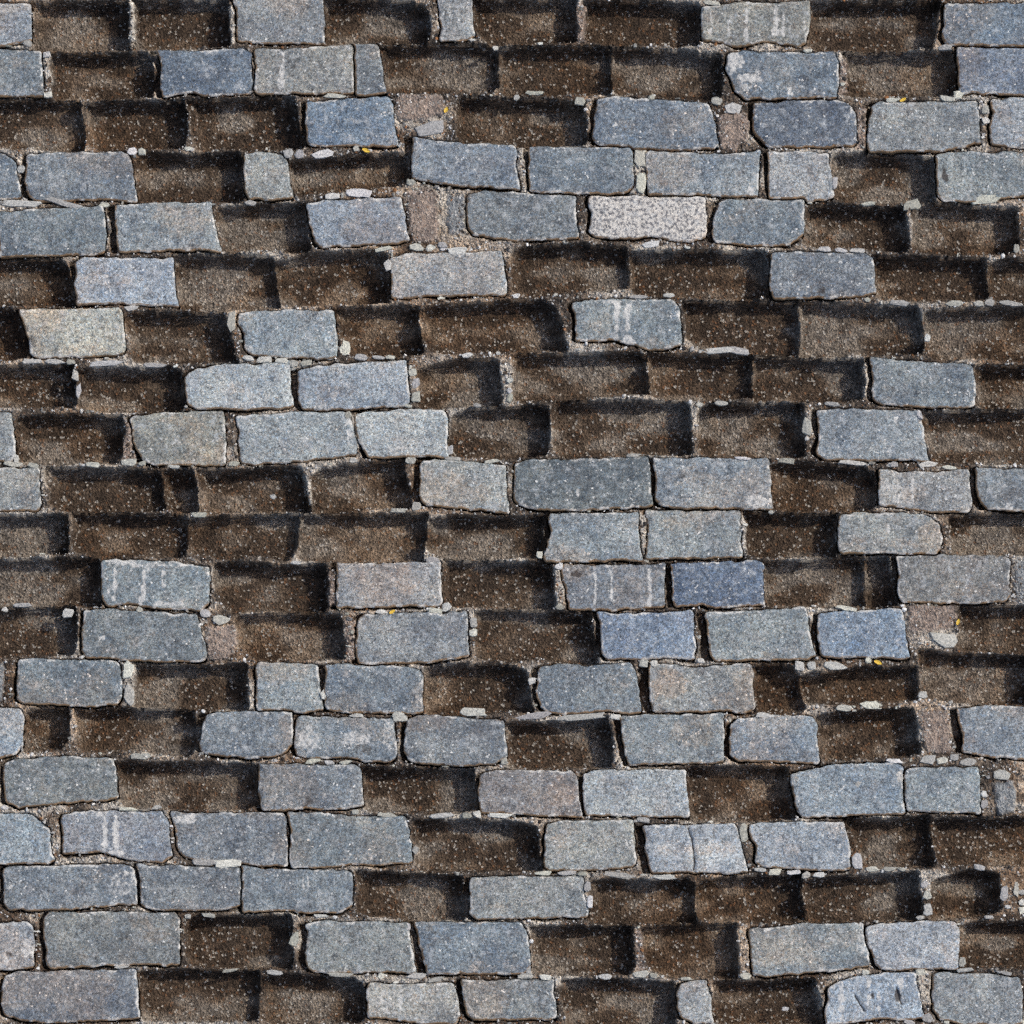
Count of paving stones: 104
